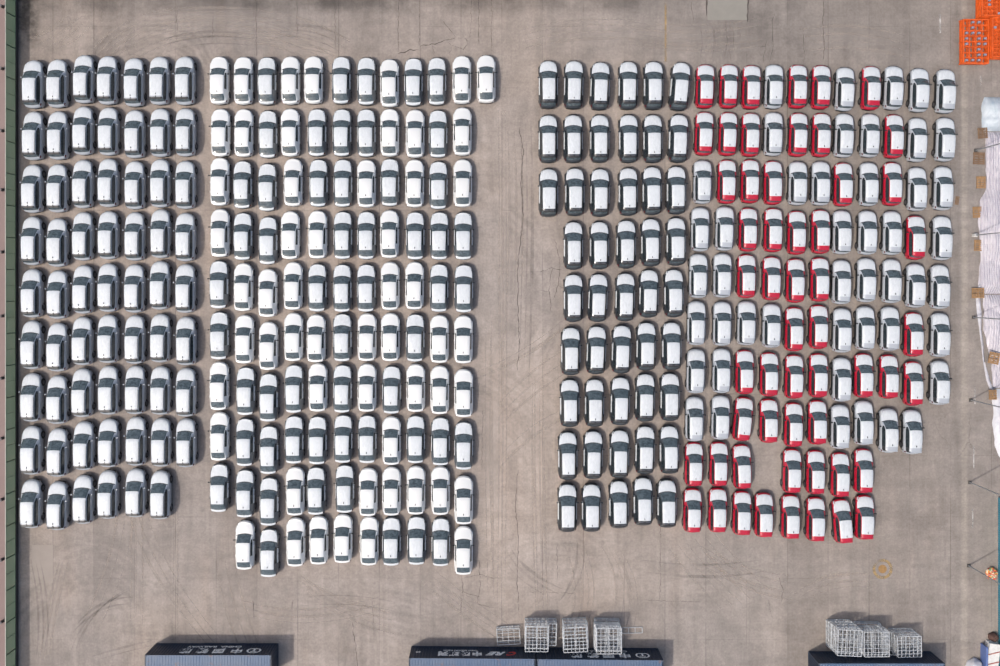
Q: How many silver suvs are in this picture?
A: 109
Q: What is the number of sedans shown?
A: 110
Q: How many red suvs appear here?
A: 55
